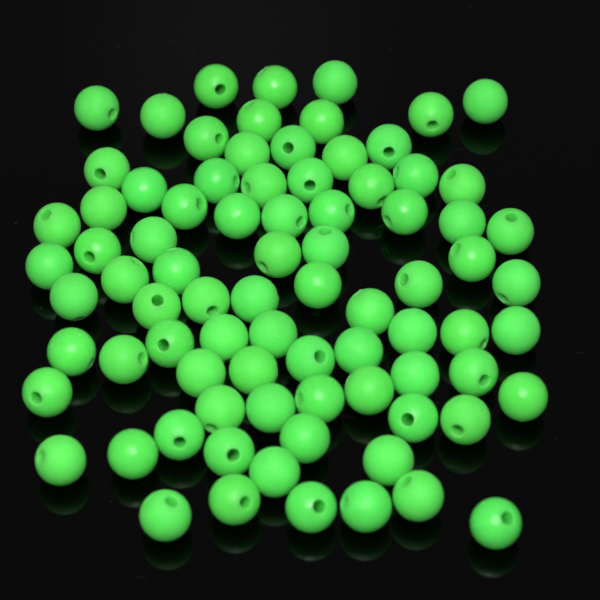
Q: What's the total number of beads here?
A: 82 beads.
